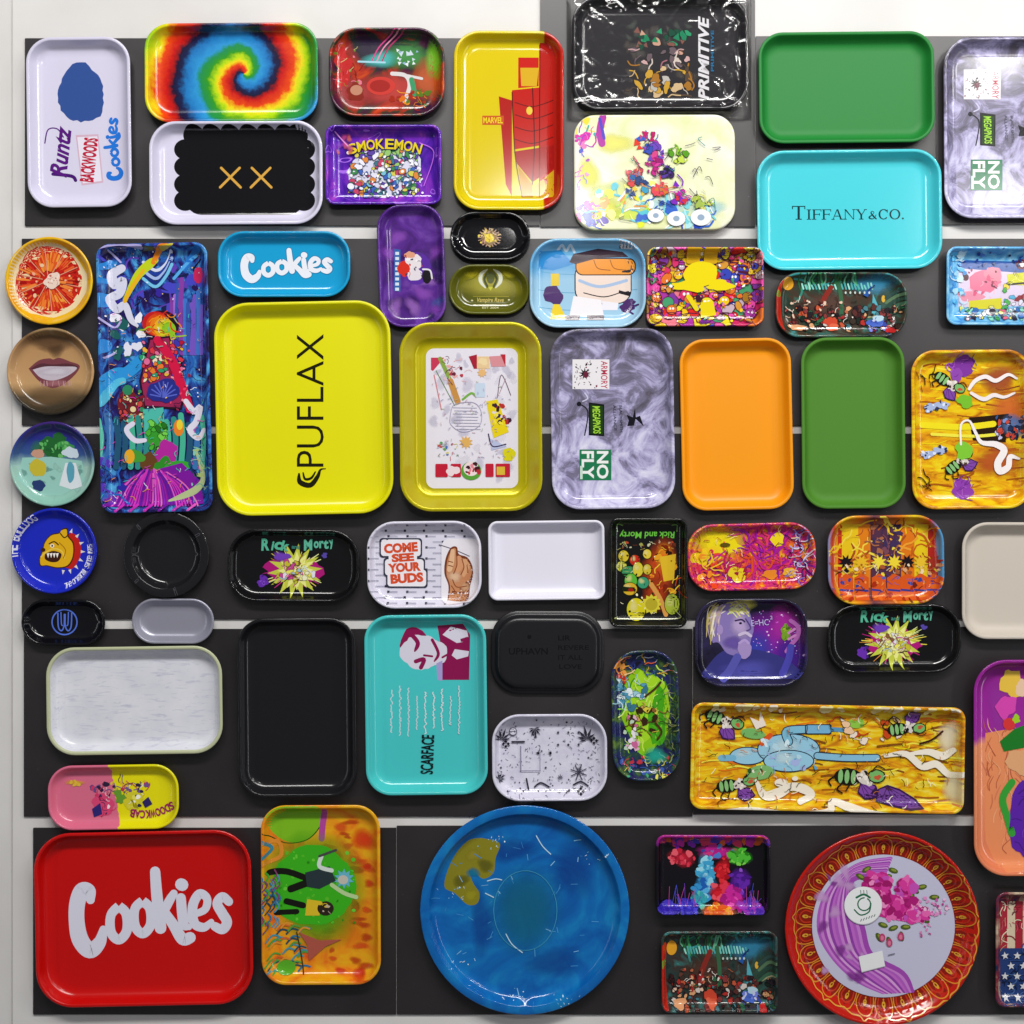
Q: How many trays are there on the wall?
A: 58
